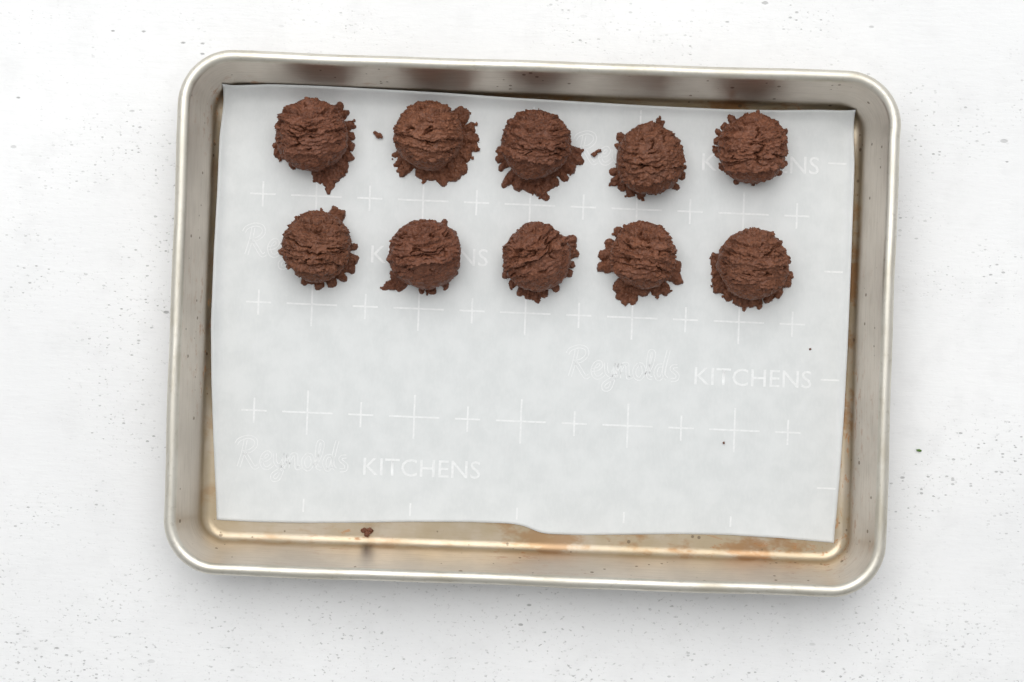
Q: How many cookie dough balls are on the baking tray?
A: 10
